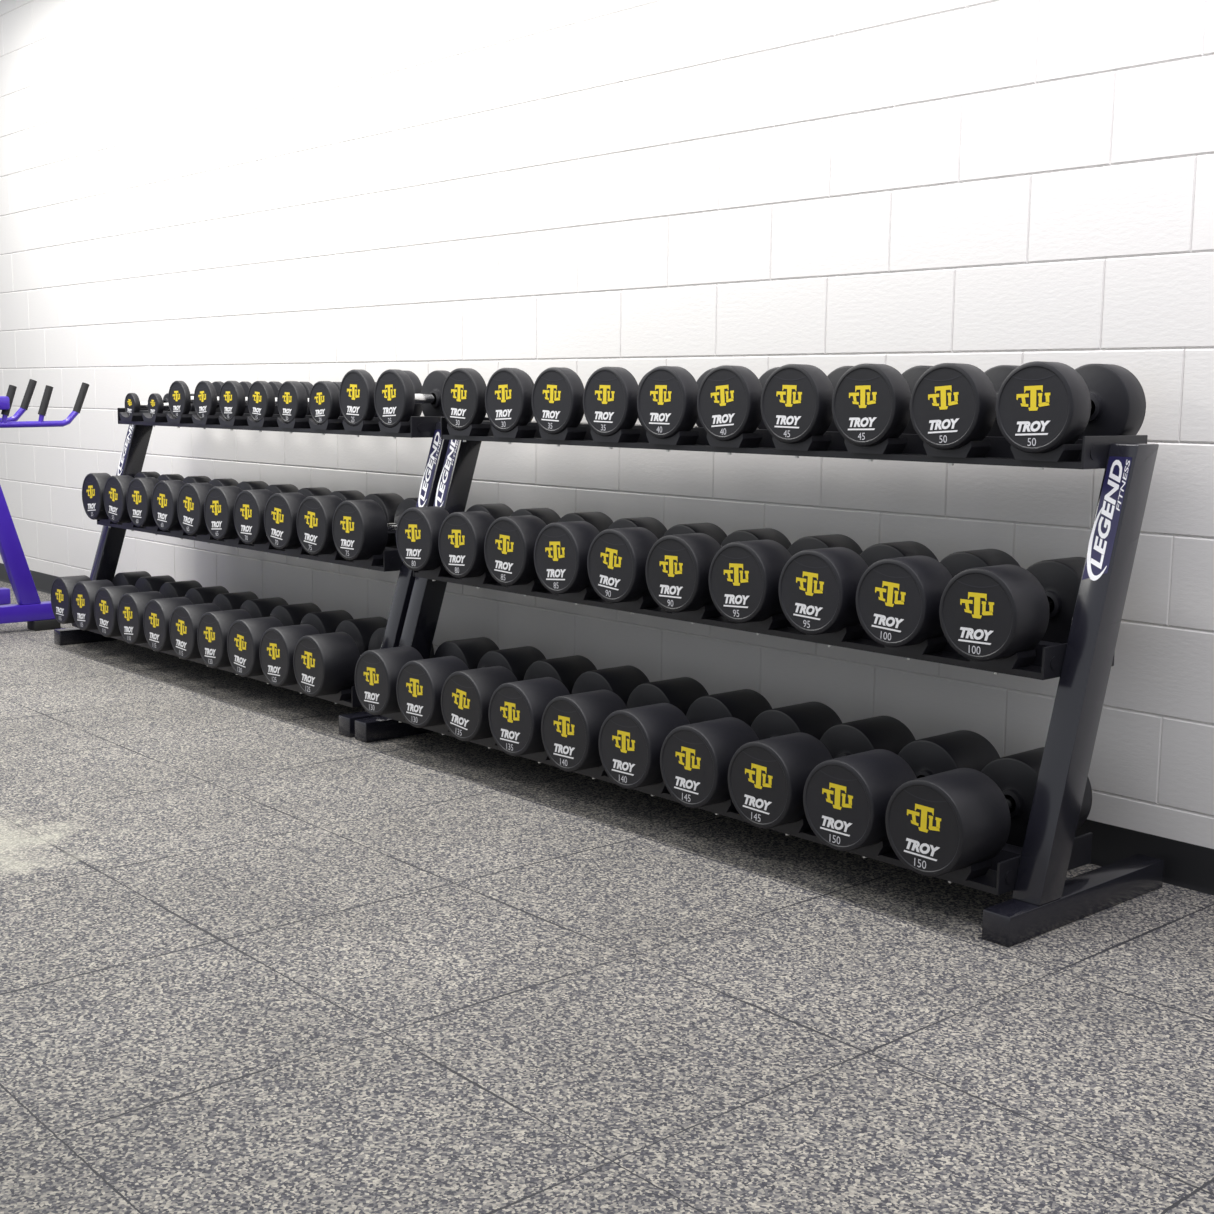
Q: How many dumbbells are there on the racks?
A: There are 60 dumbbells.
